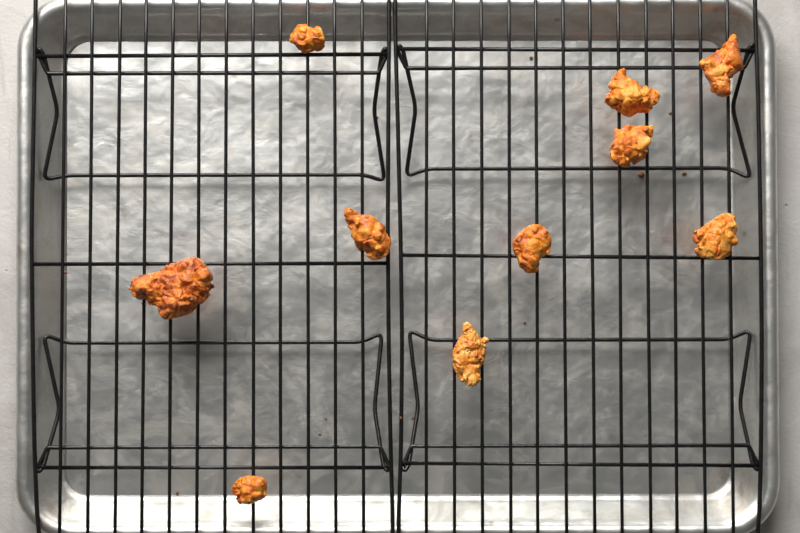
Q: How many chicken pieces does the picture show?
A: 10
